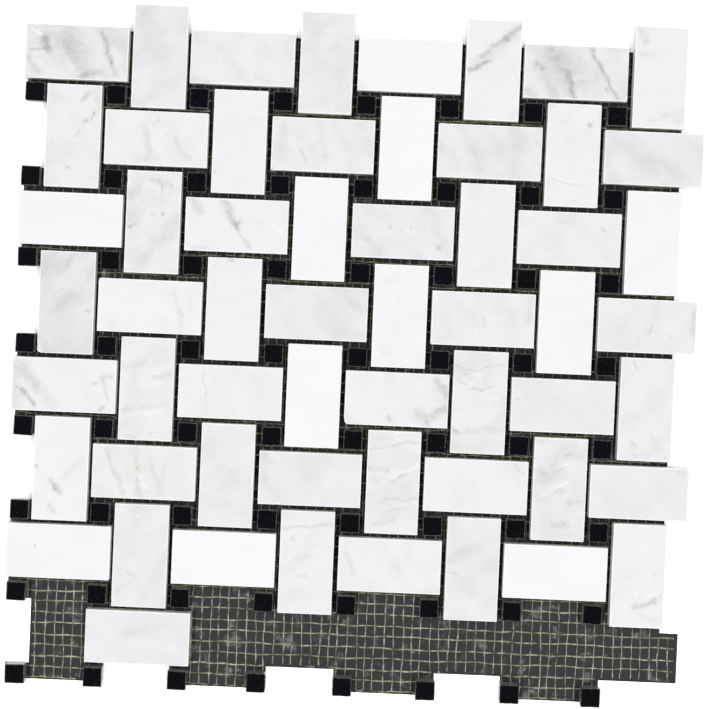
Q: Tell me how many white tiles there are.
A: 57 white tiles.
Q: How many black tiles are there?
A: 64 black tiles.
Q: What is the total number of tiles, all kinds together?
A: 121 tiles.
